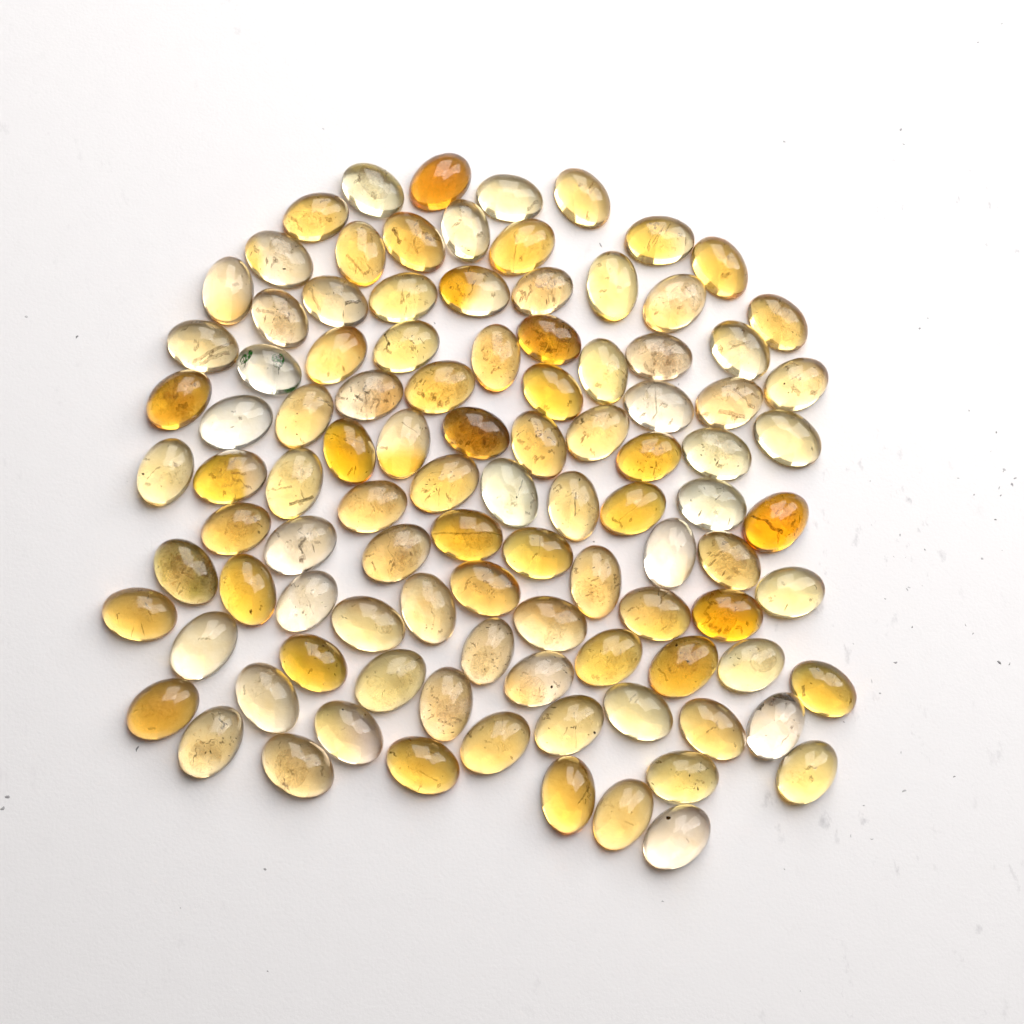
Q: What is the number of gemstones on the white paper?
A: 102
